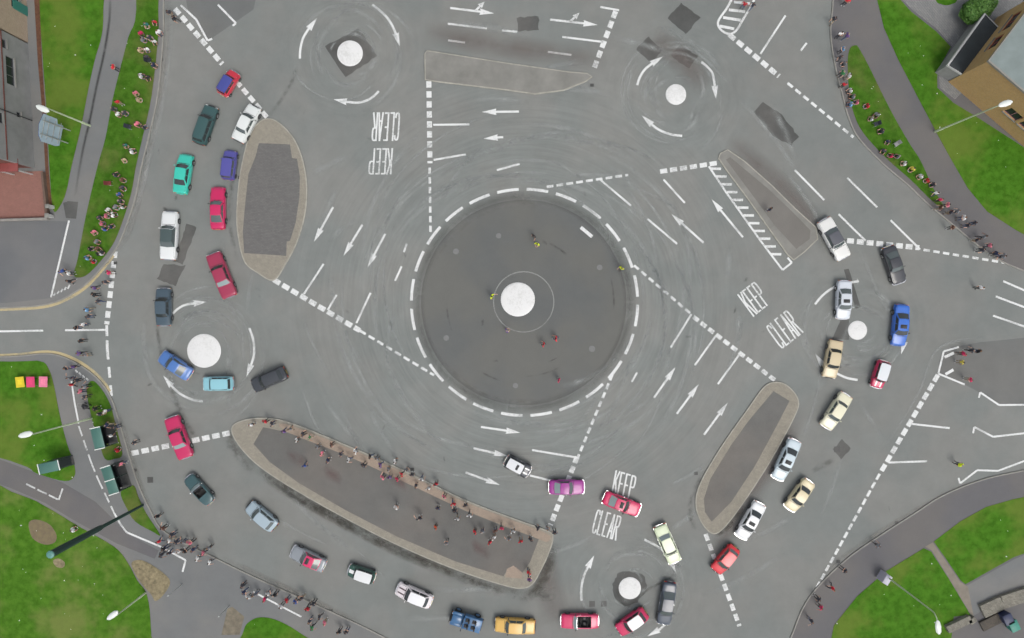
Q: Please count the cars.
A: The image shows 38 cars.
